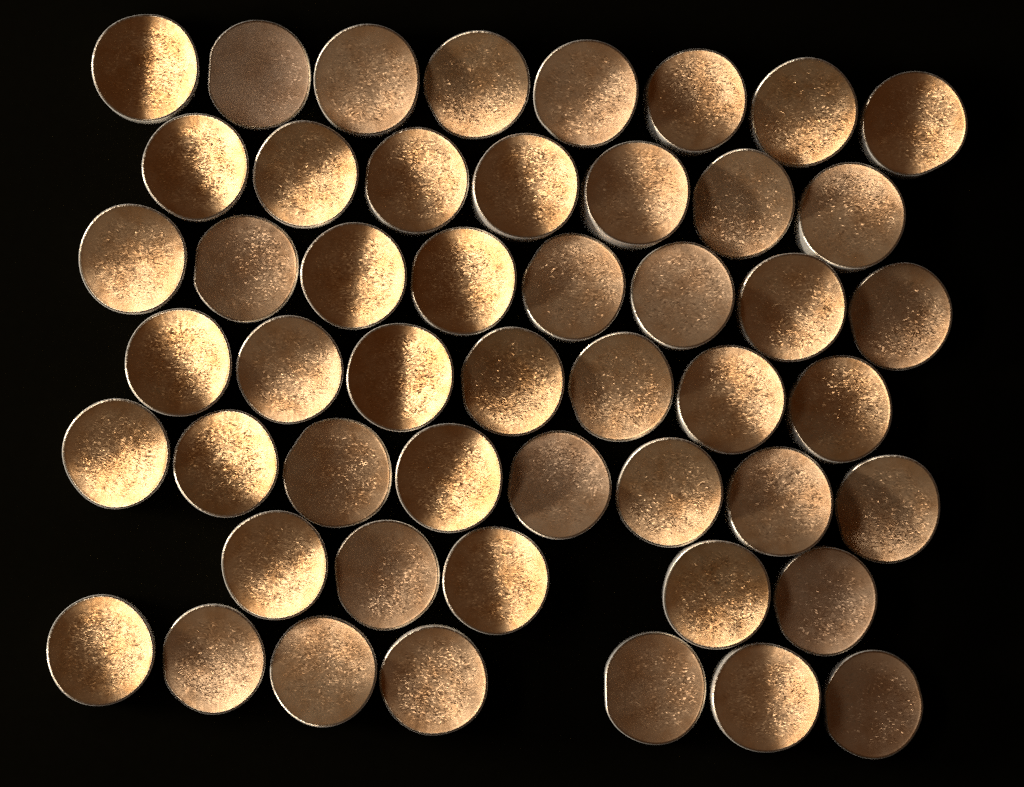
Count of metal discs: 50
